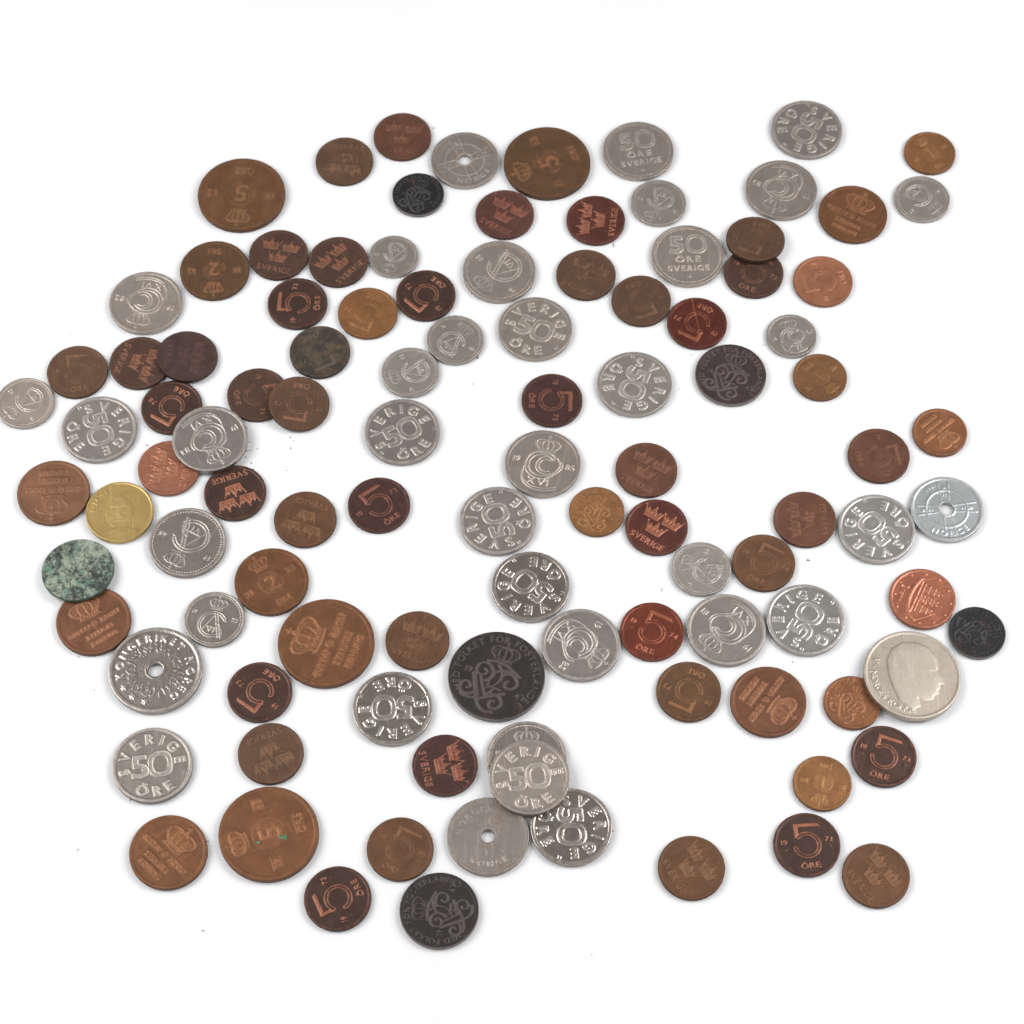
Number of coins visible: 107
